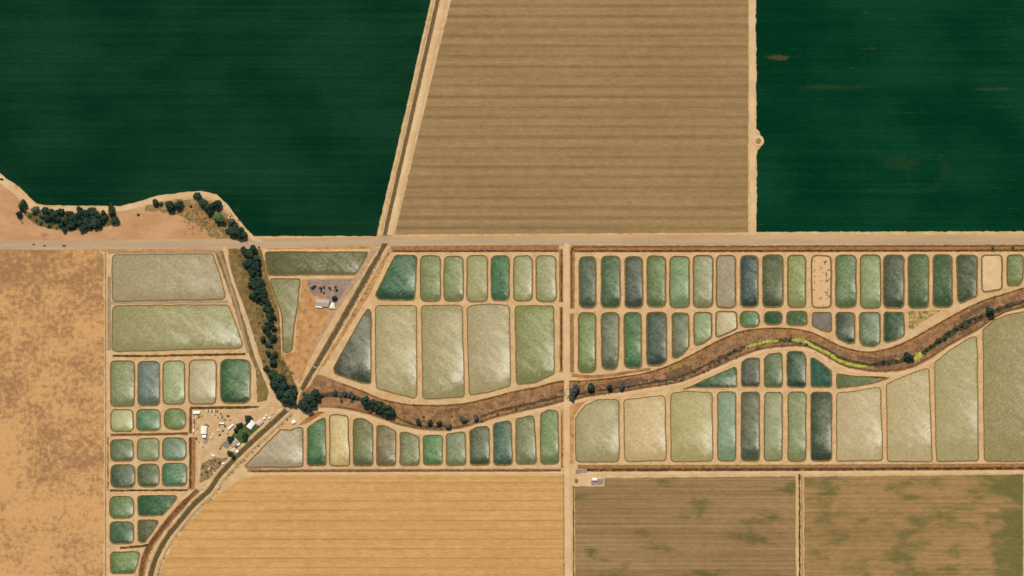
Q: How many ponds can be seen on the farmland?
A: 98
